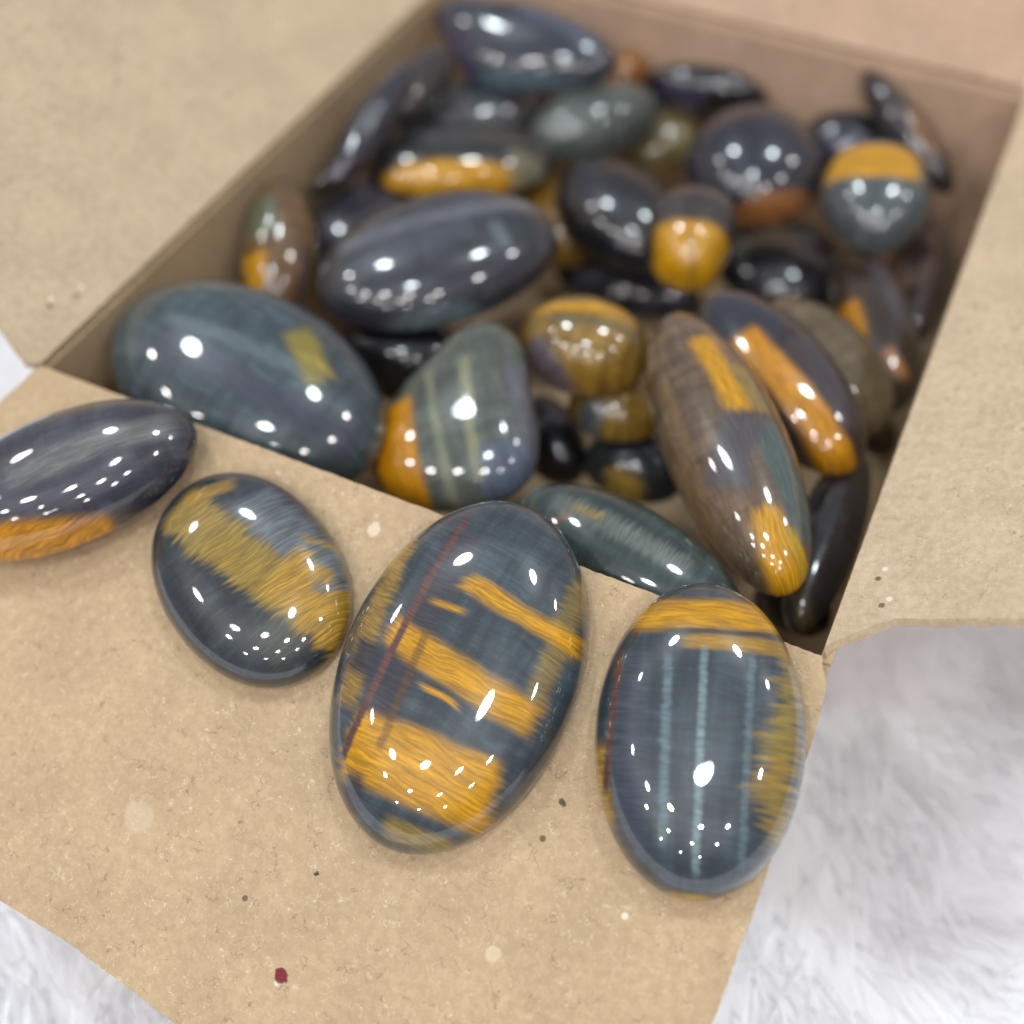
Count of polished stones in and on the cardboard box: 43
